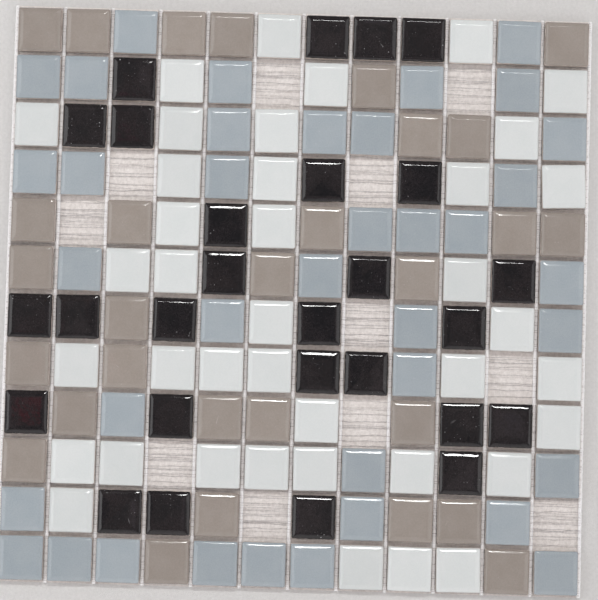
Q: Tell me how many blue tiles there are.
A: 38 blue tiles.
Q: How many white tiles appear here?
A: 39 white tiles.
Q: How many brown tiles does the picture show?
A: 29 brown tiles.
